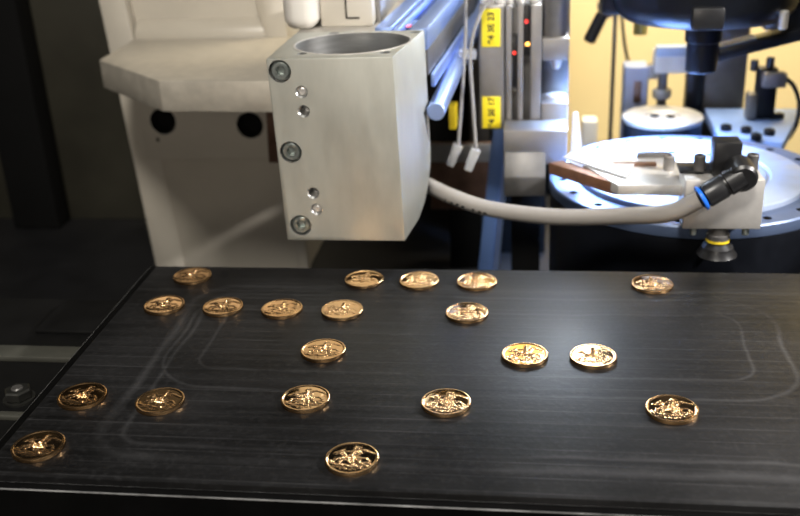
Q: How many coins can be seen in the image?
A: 20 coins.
